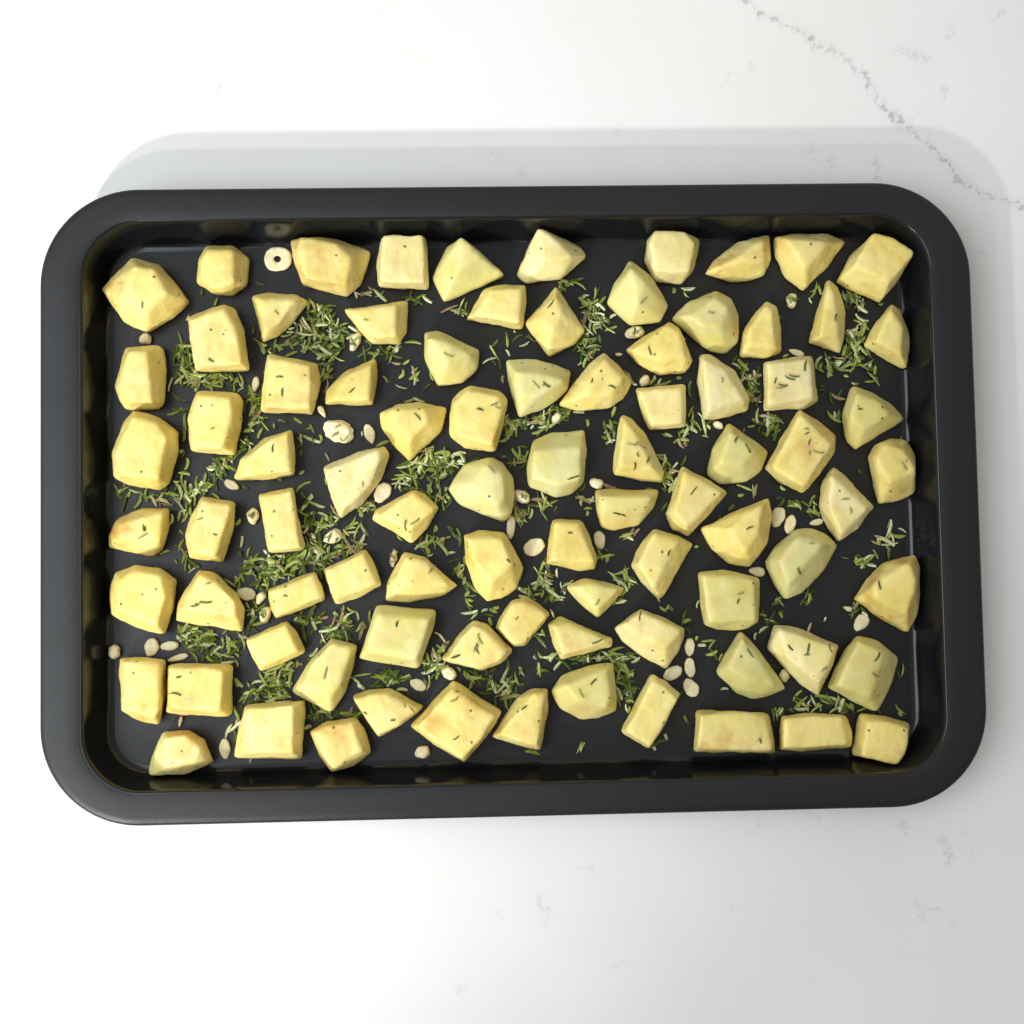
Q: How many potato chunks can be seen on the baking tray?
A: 86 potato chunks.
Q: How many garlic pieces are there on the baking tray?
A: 46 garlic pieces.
